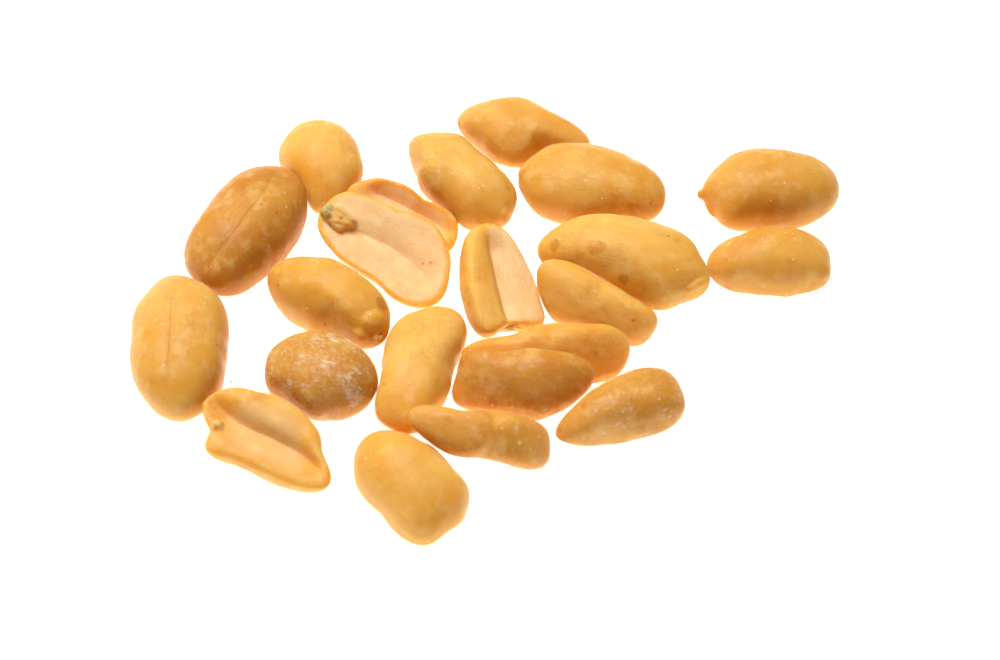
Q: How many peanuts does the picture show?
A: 22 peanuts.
